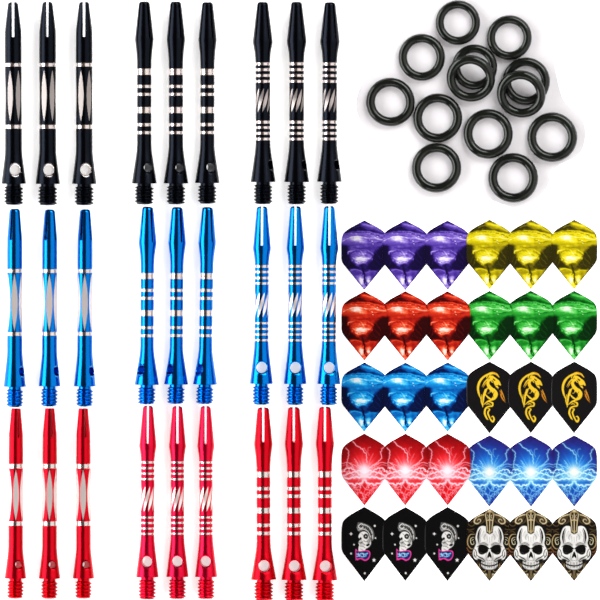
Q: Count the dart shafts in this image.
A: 27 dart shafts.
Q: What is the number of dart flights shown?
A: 30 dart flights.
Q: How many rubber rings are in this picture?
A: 13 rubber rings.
